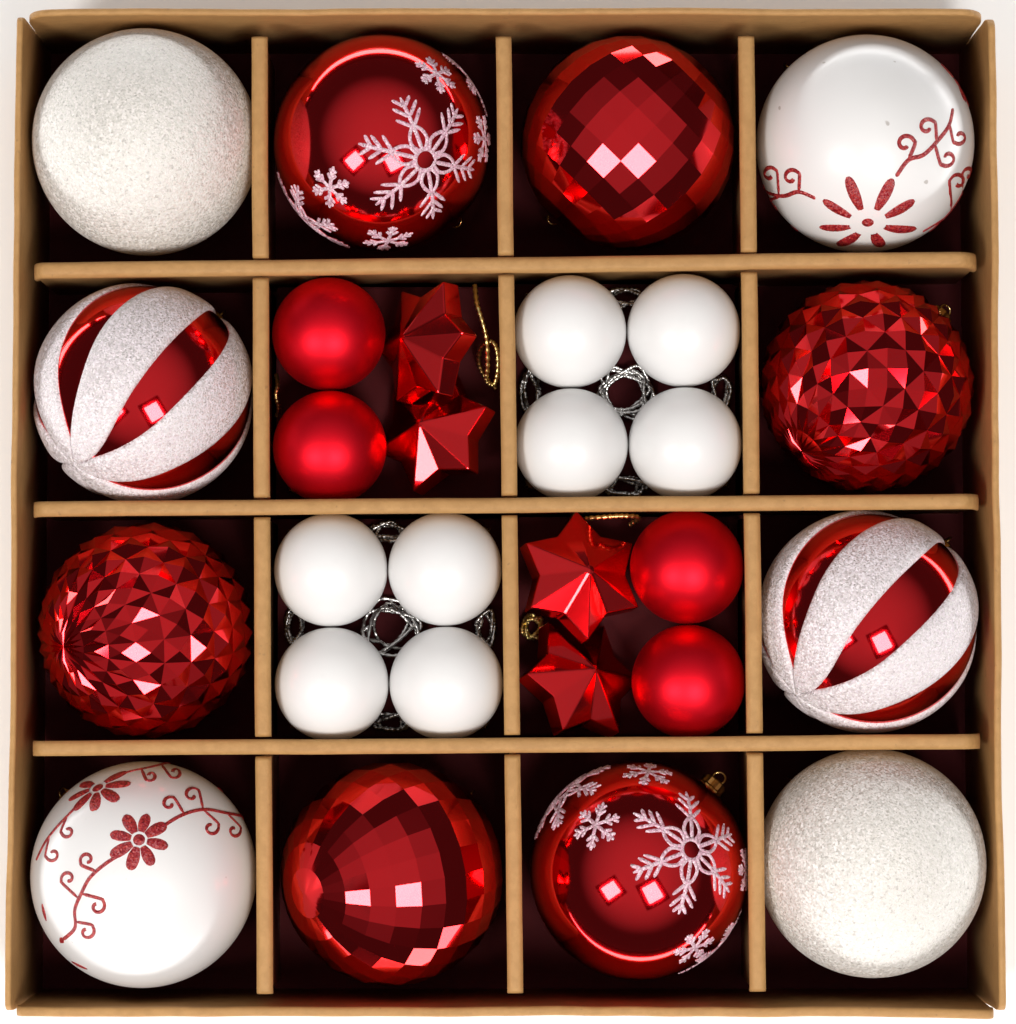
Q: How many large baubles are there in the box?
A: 12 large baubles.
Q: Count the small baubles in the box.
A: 12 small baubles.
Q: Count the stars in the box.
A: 4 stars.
